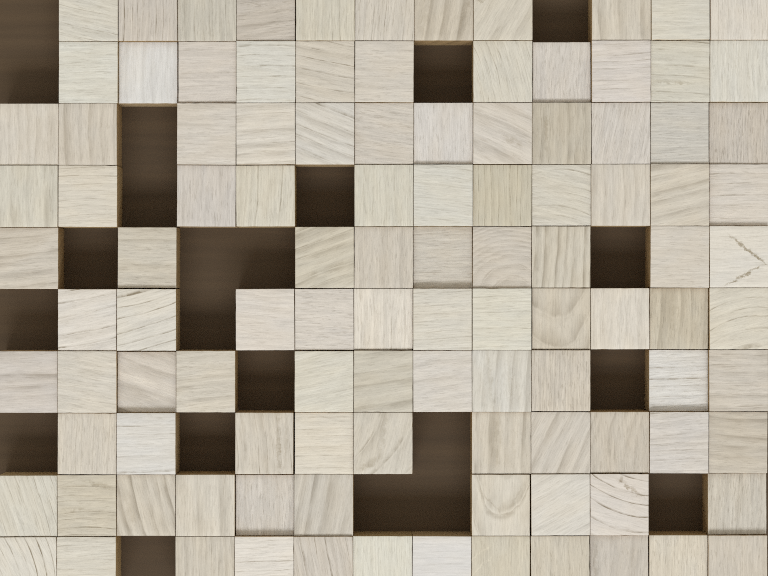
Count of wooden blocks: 108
